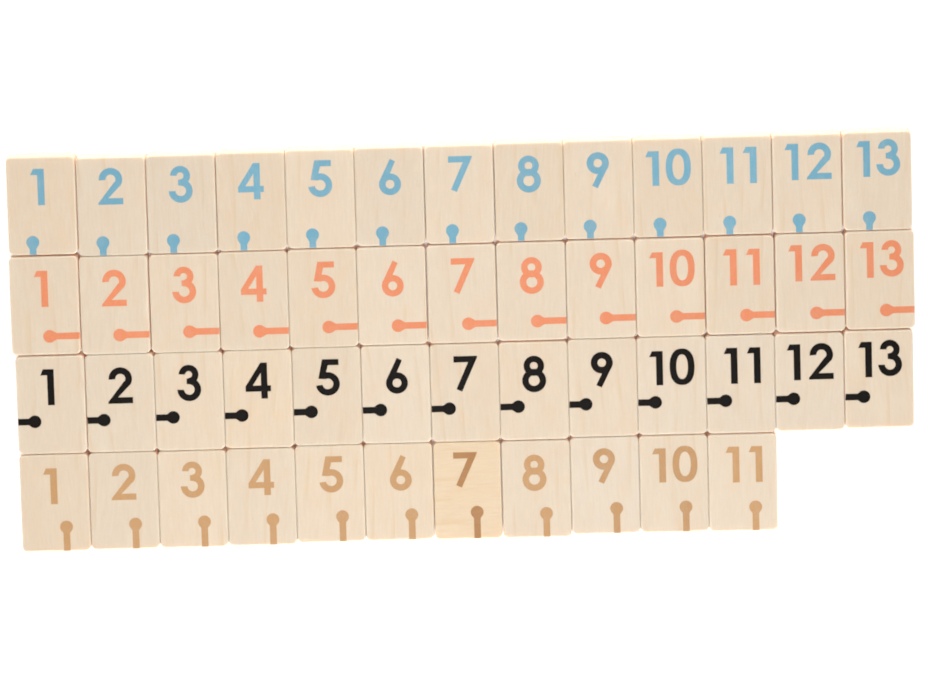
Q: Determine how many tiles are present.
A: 50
